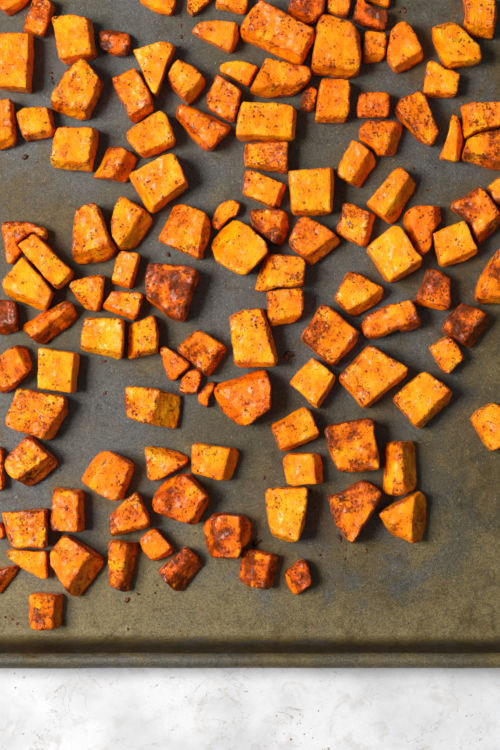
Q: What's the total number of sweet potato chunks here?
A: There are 122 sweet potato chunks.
